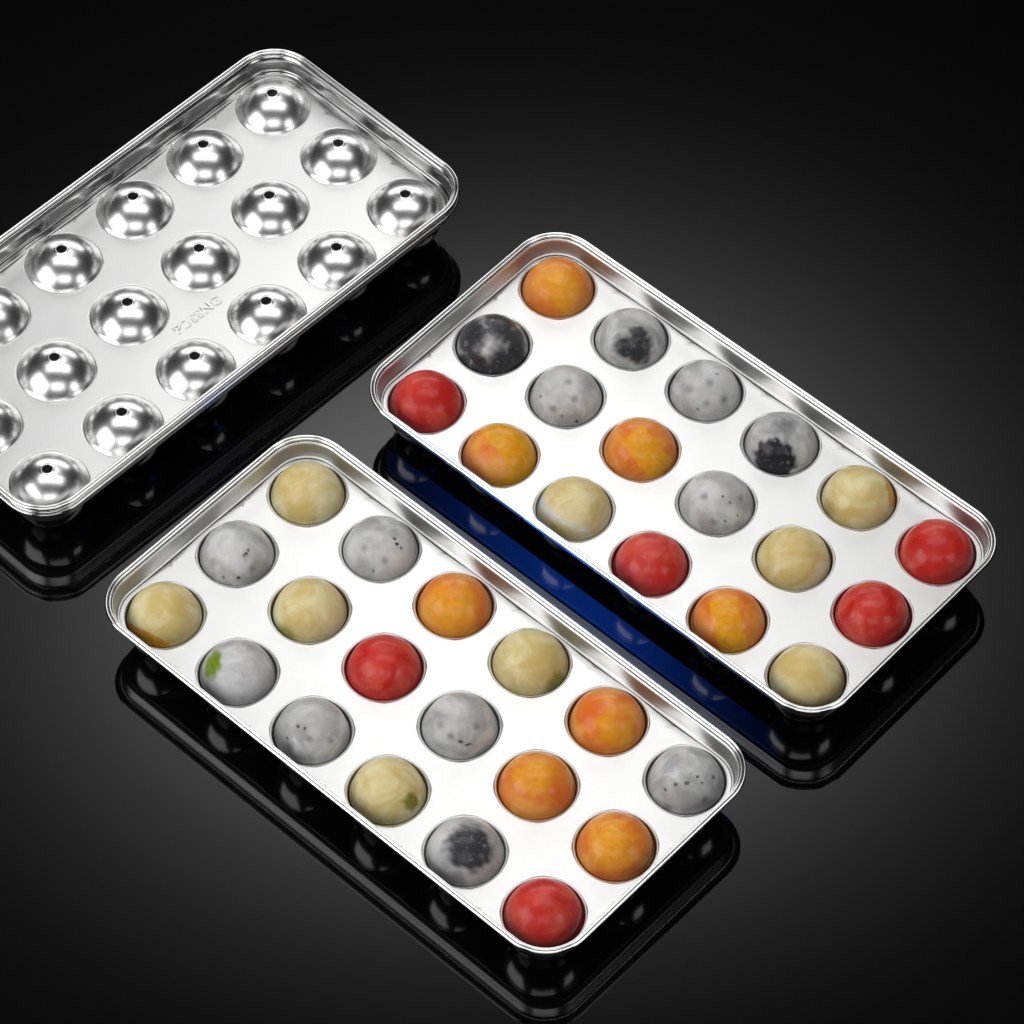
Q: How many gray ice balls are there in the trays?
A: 13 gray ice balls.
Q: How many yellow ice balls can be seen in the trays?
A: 9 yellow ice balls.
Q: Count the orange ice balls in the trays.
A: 8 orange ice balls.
